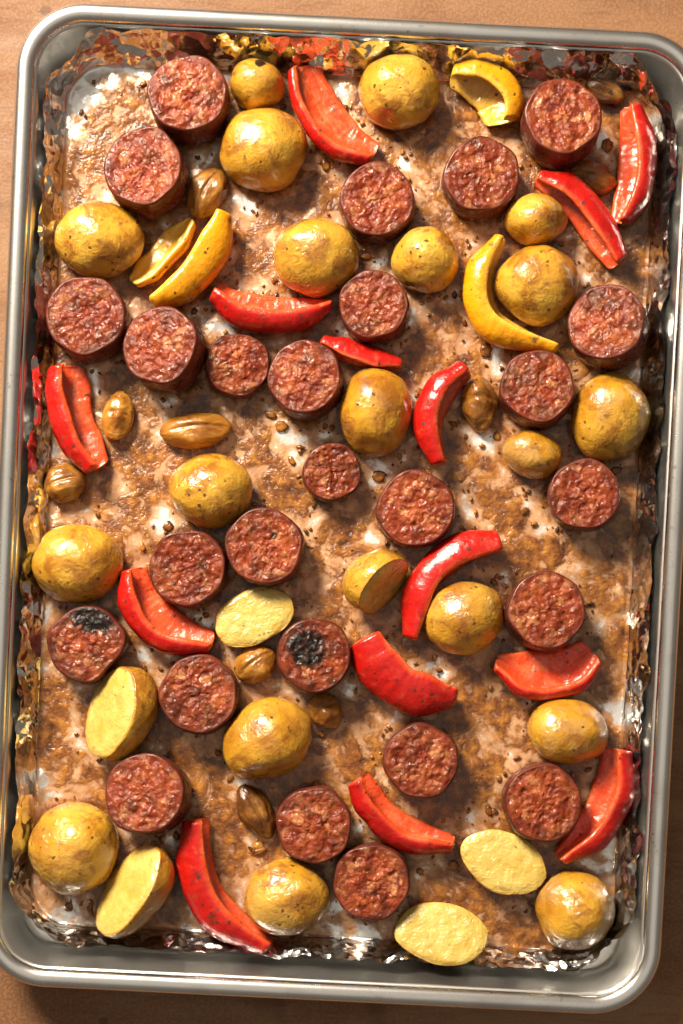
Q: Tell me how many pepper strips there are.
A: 18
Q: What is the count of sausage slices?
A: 26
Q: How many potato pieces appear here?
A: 25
